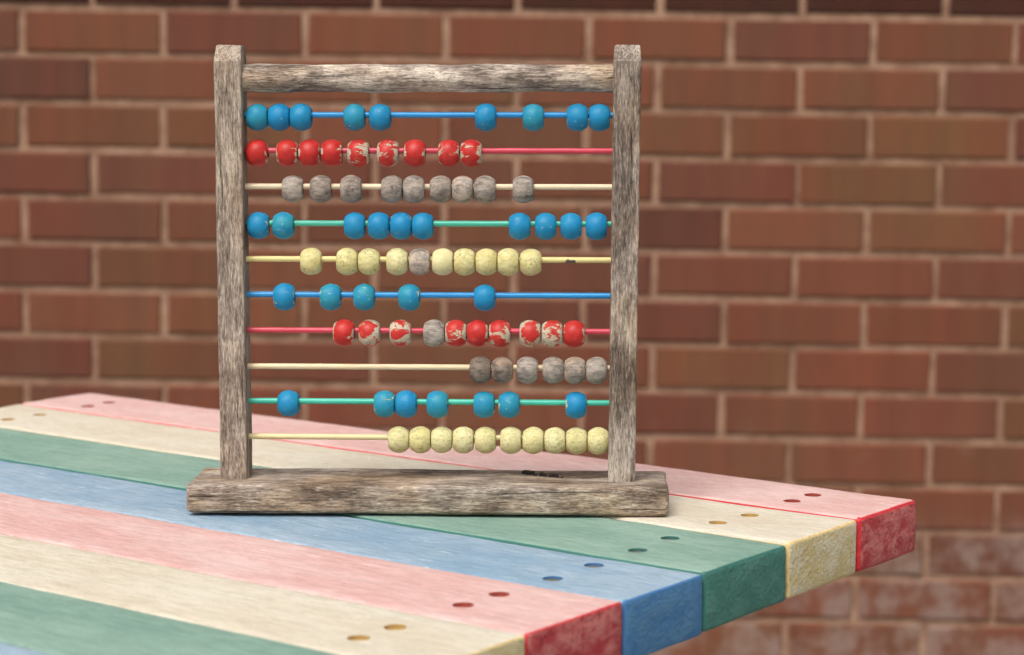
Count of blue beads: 31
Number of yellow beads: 19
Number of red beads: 18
